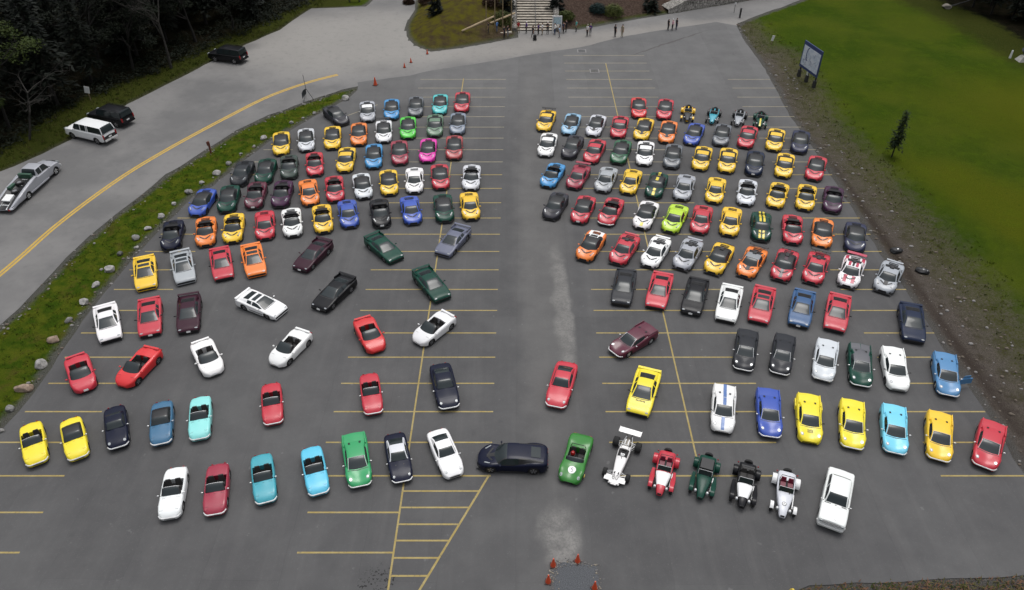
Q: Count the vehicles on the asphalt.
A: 175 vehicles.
